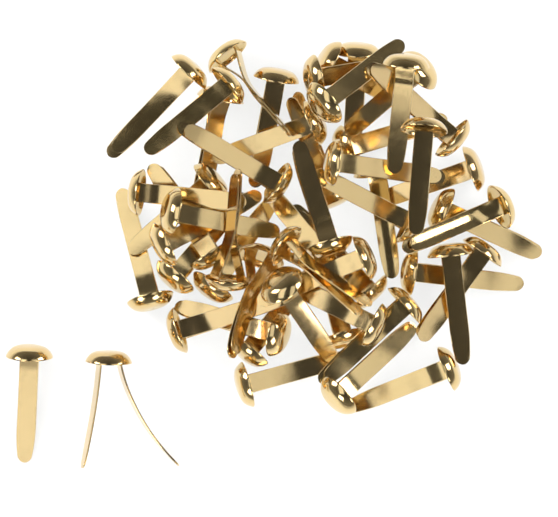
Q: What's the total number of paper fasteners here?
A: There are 53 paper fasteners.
